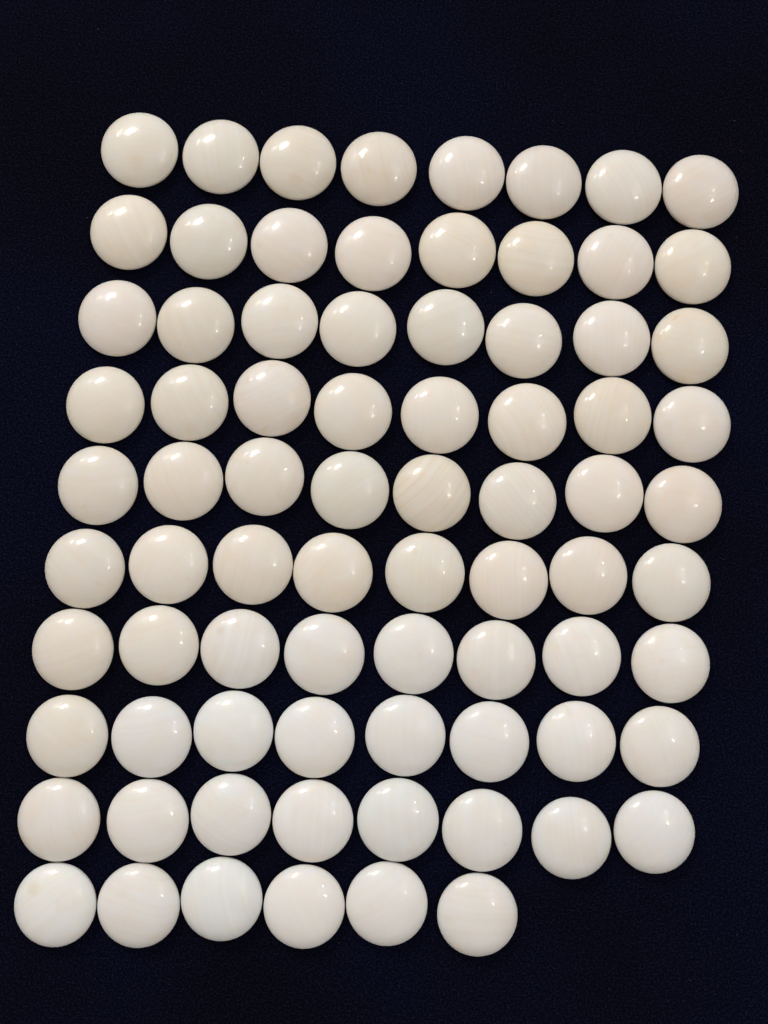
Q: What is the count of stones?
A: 78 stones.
